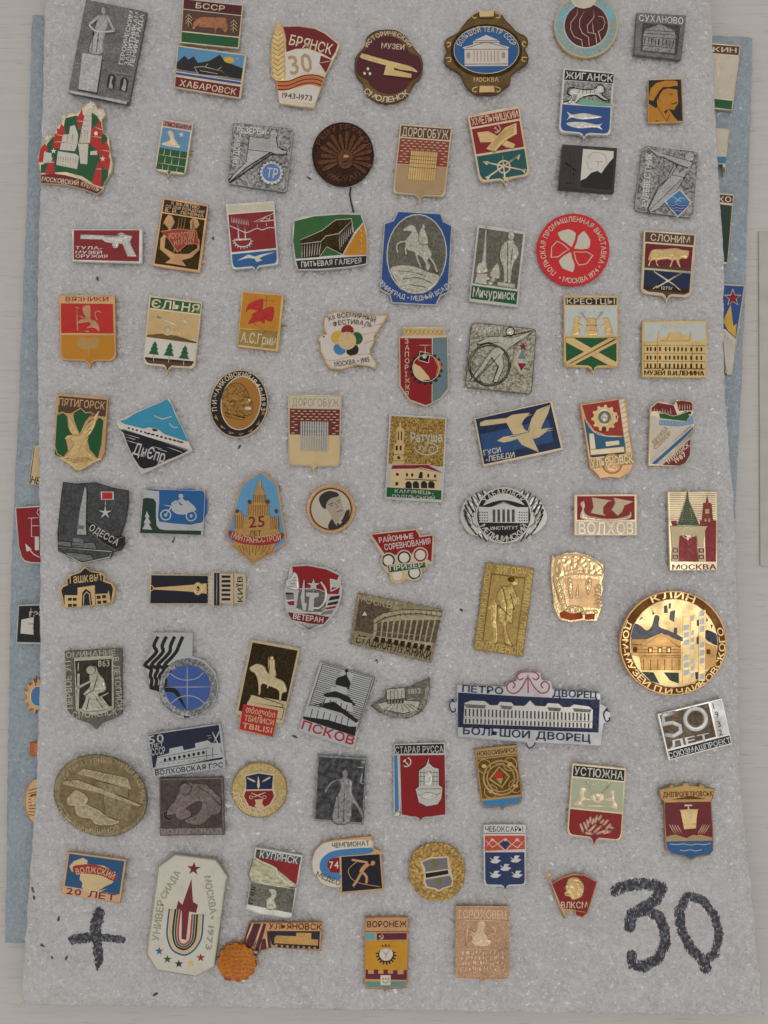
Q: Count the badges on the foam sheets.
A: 93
